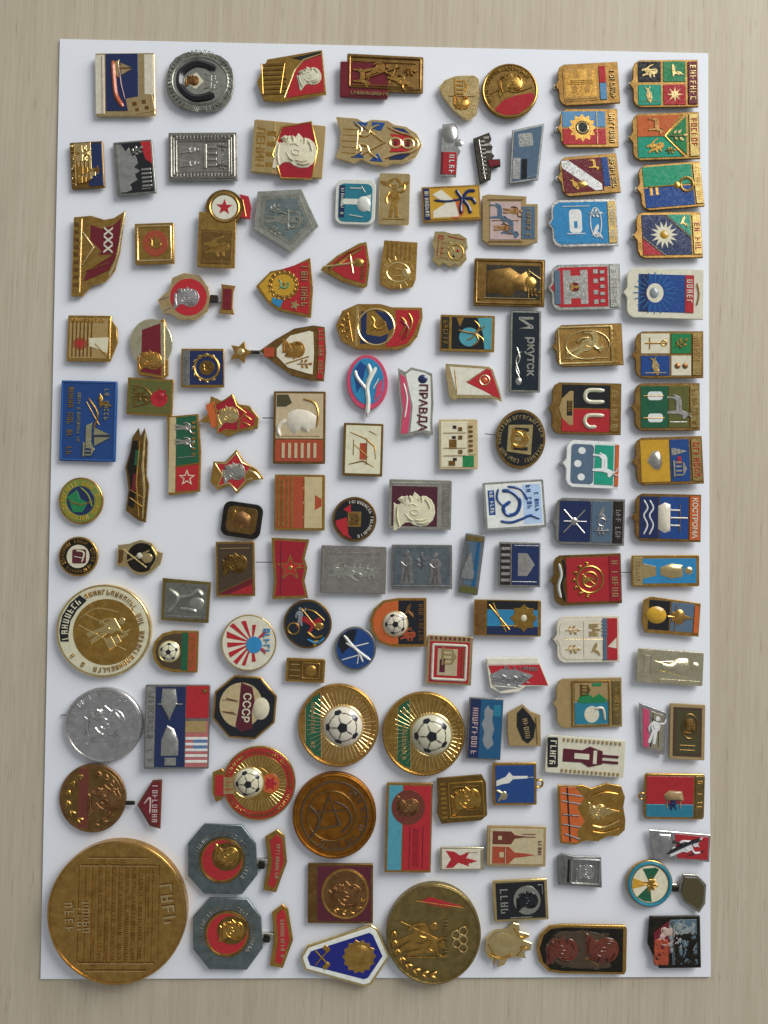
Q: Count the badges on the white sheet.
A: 130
